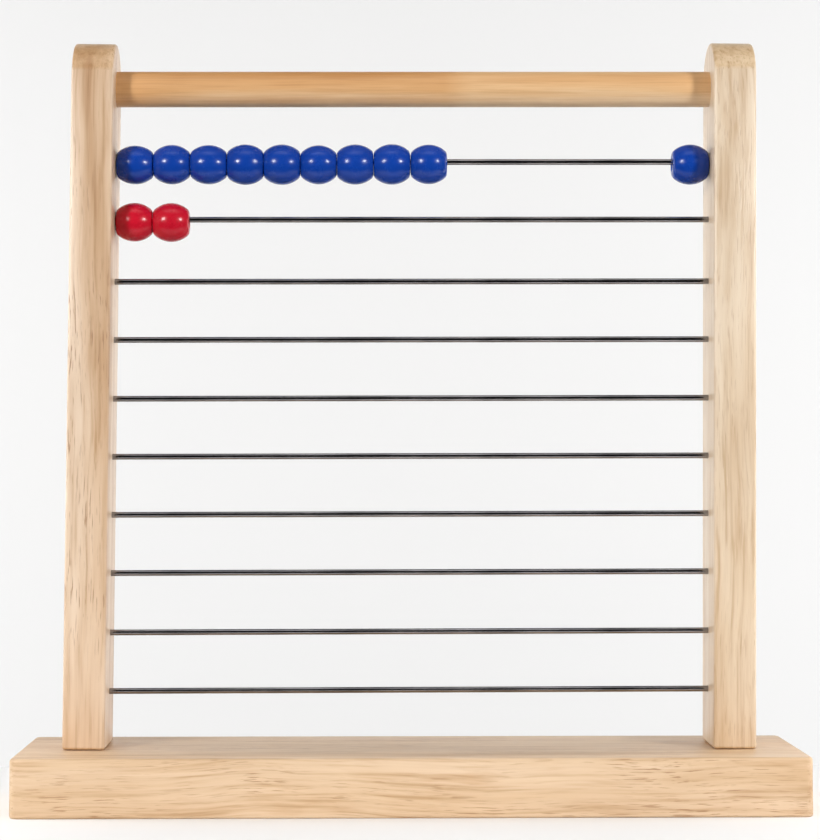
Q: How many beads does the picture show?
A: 12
